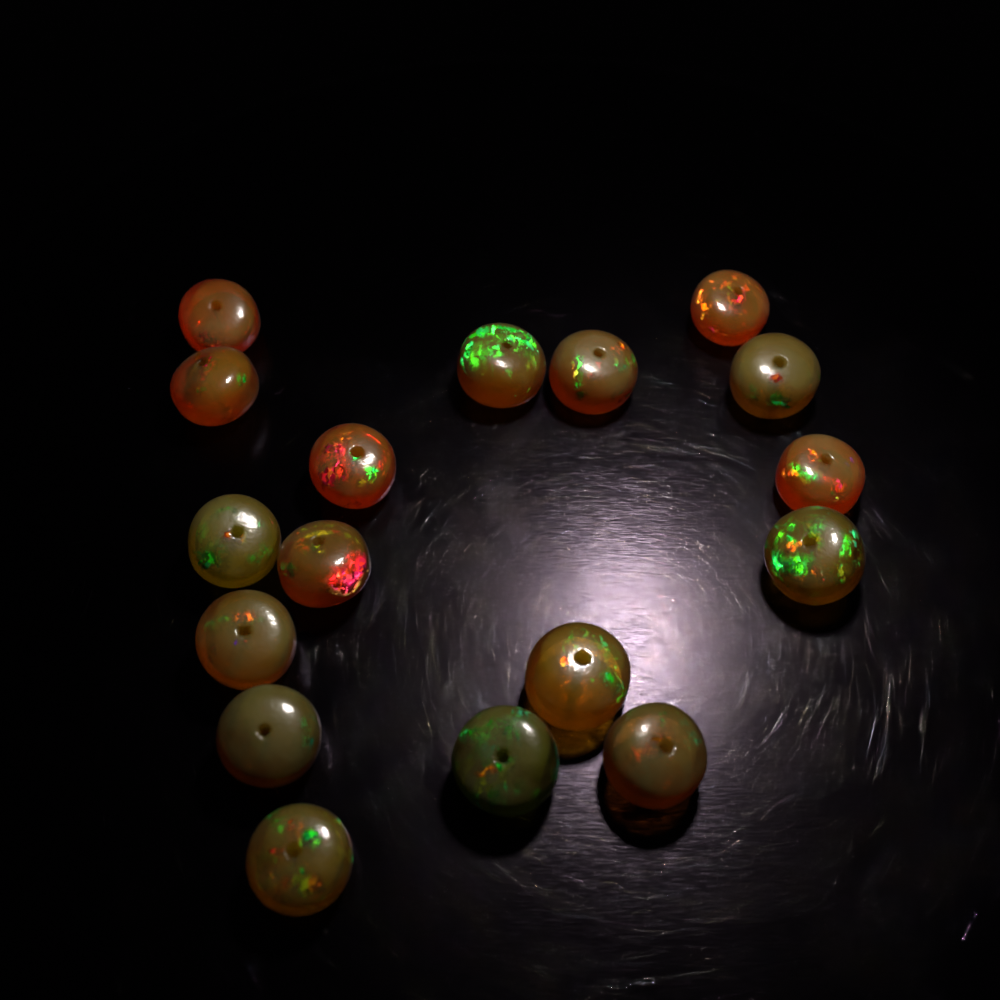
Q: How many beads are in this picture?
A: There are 17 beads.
